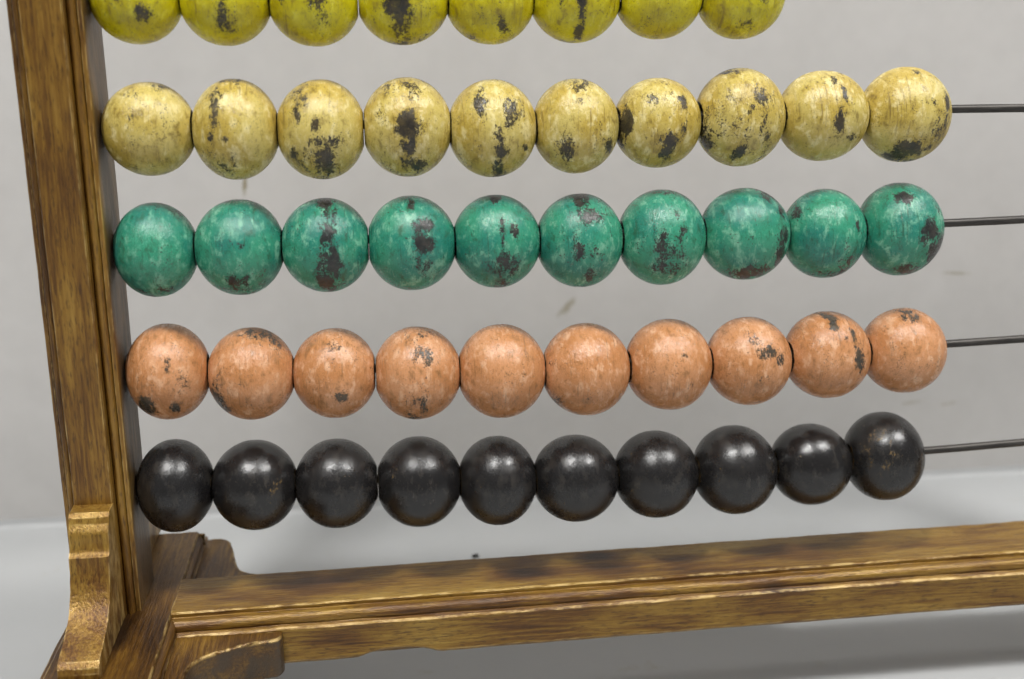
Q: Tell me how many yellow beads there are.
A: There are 18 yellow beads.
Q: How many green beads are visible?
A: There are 10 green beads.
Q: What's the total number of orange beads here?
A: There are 10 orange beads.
